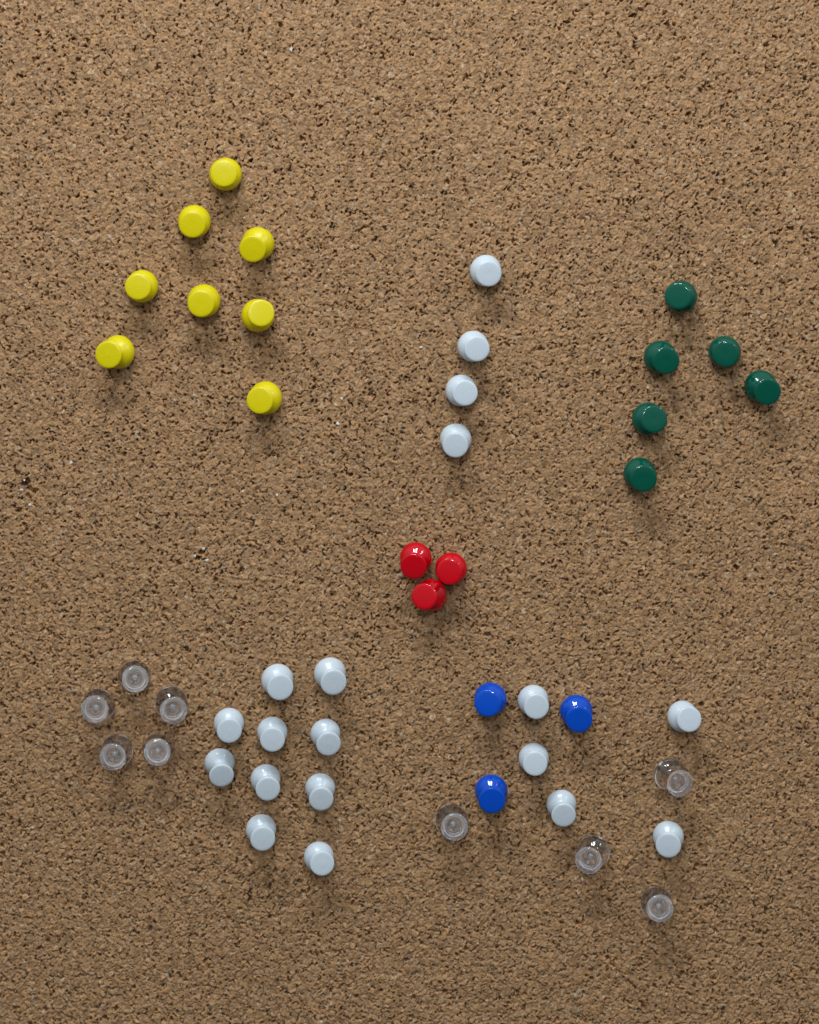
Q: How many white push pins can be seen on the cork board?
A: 19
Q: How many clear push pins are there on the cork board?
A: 9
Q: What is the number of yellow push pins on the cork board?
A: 8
